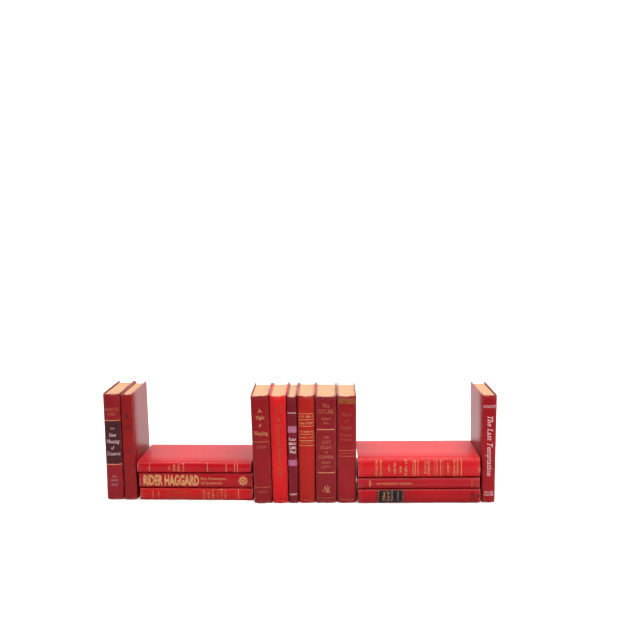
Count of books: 15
